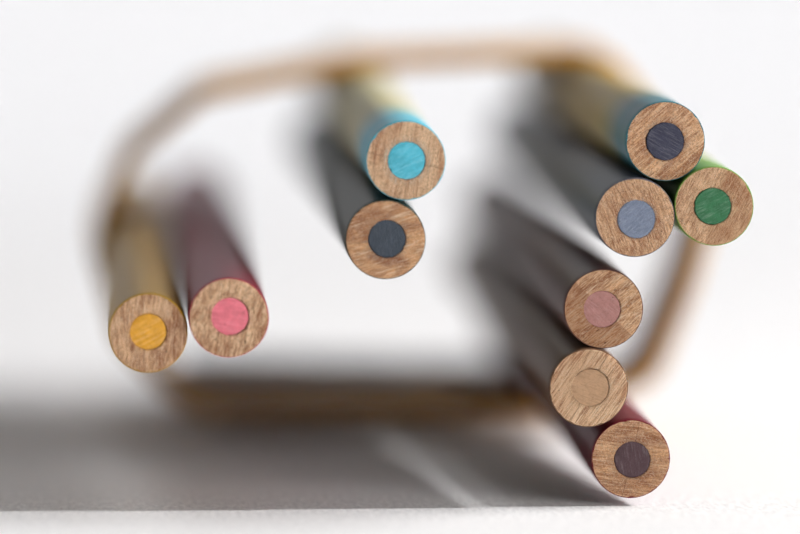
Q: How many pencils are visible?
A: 10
